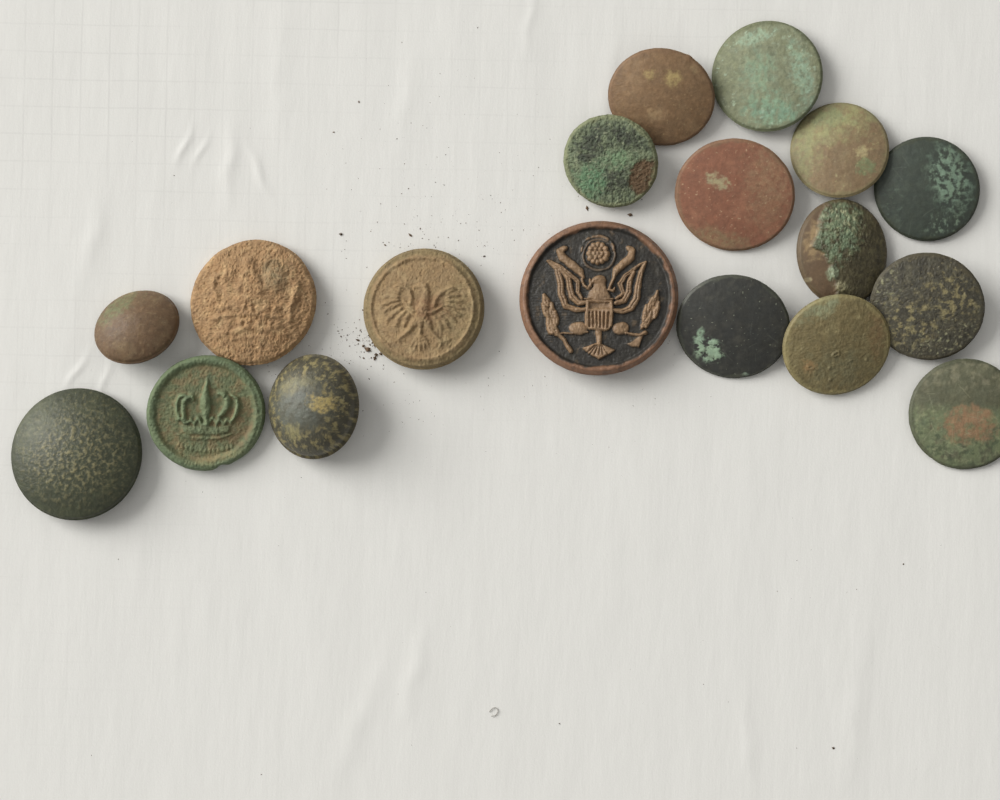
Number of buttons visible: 18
